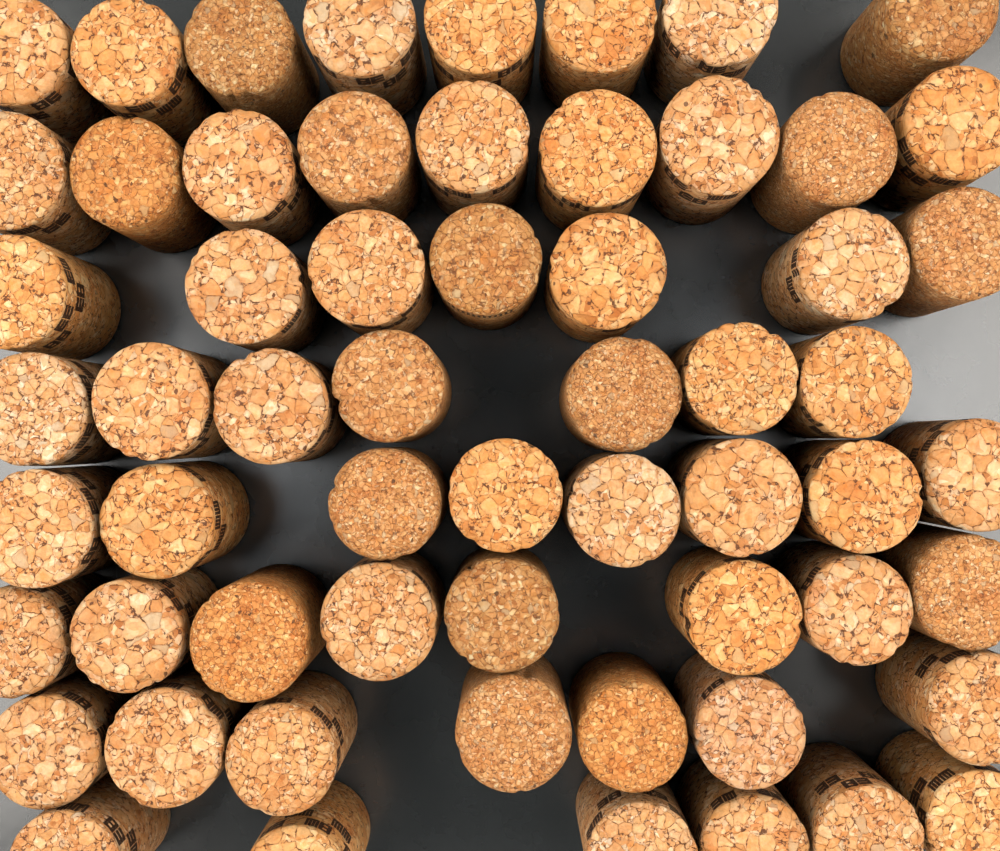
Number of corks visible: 60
